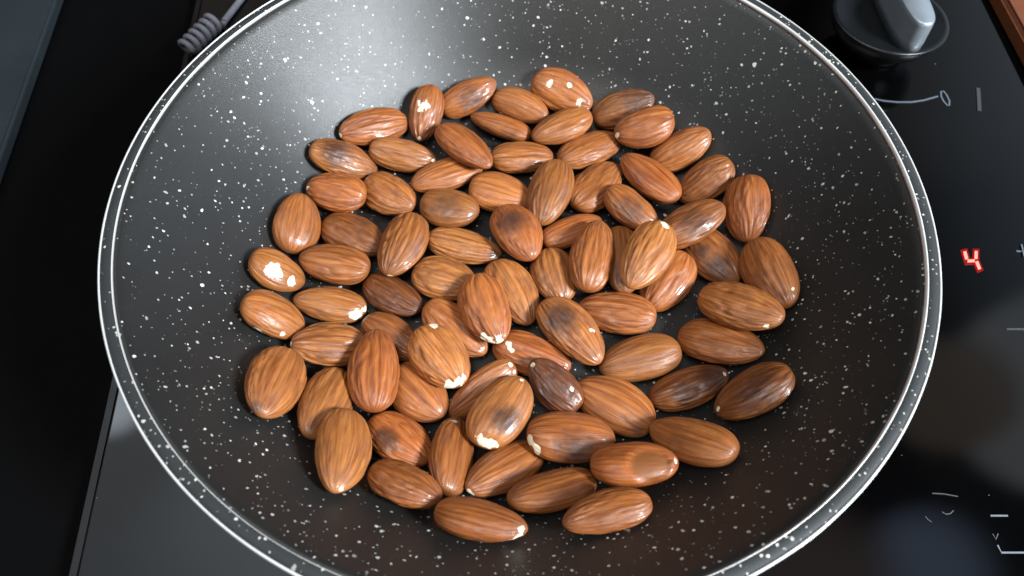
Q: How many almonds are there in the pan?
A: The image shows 79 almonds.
